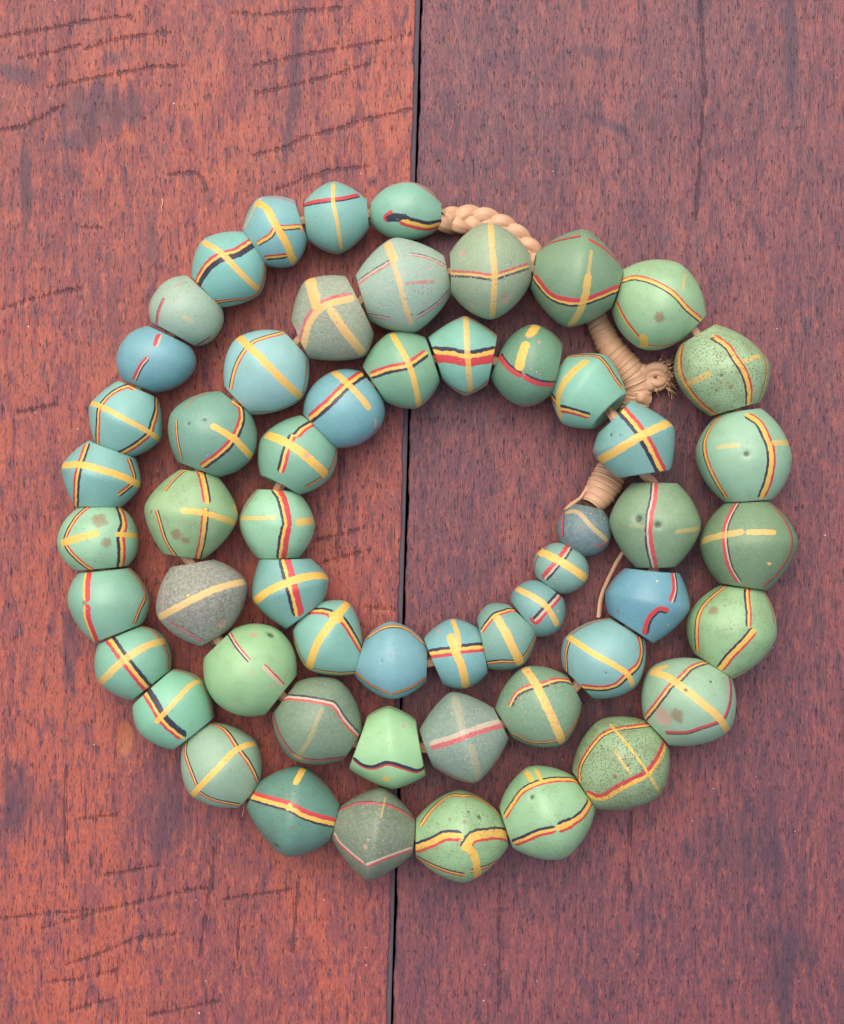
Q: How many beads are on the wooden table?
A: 56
